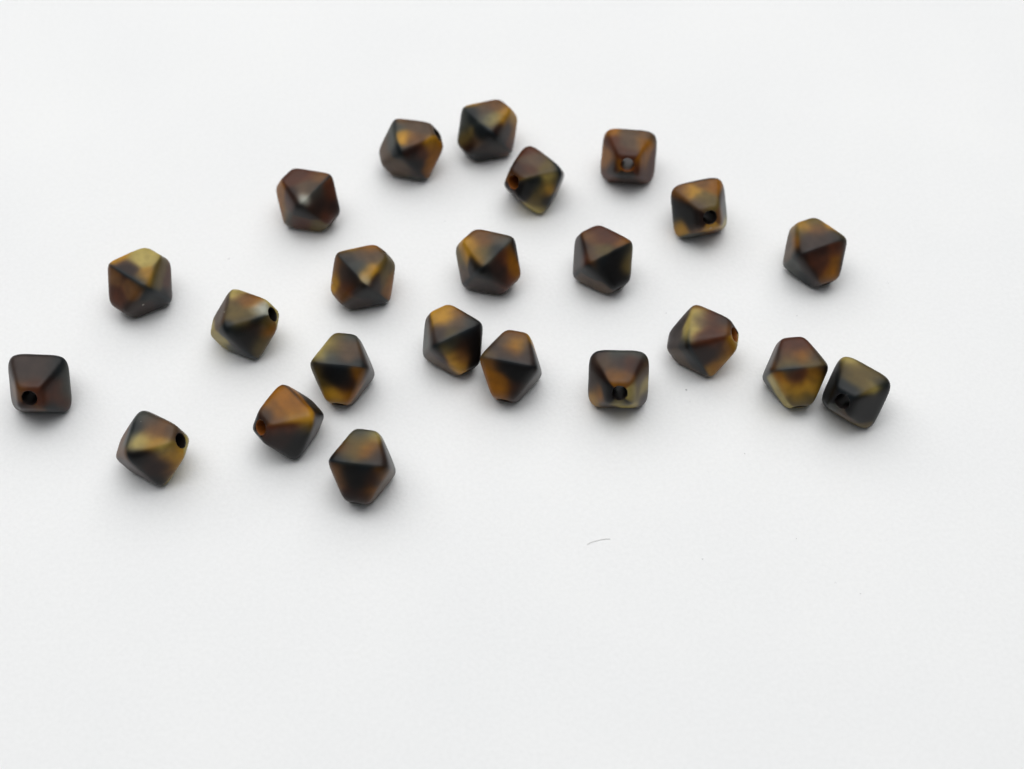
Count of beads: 23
